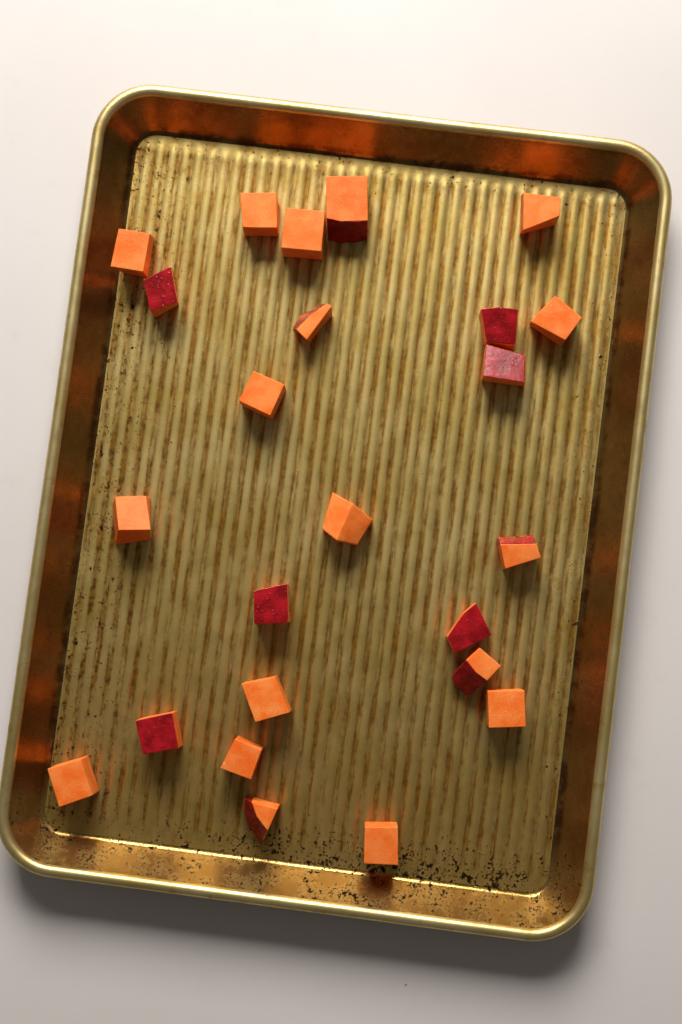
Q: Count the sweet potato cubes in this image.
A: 24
